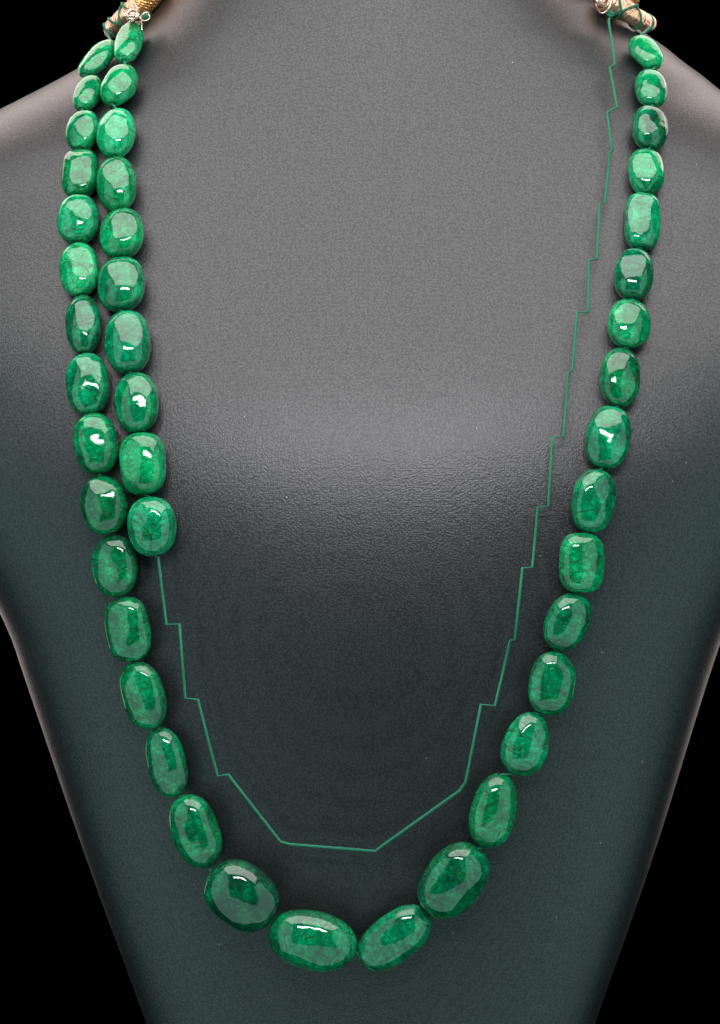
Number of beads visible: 44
